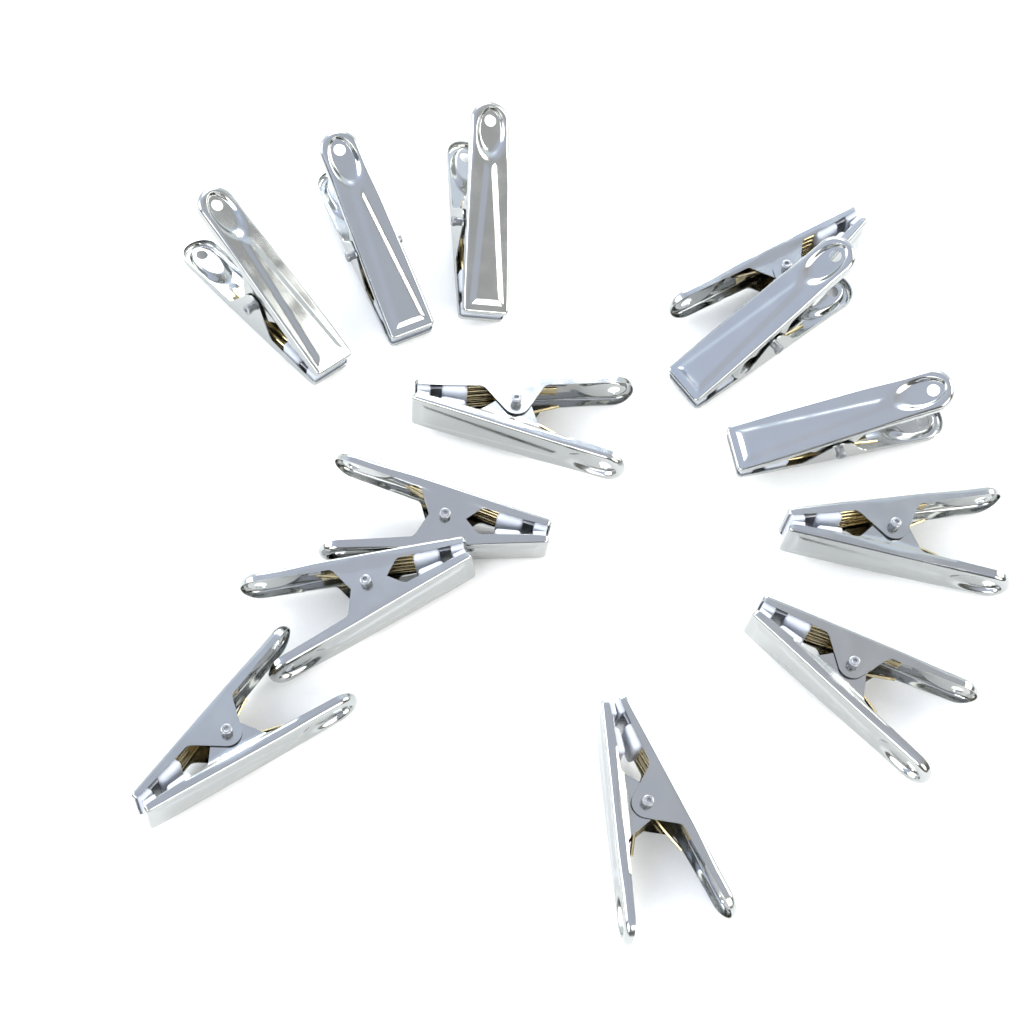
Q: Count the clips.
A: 13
